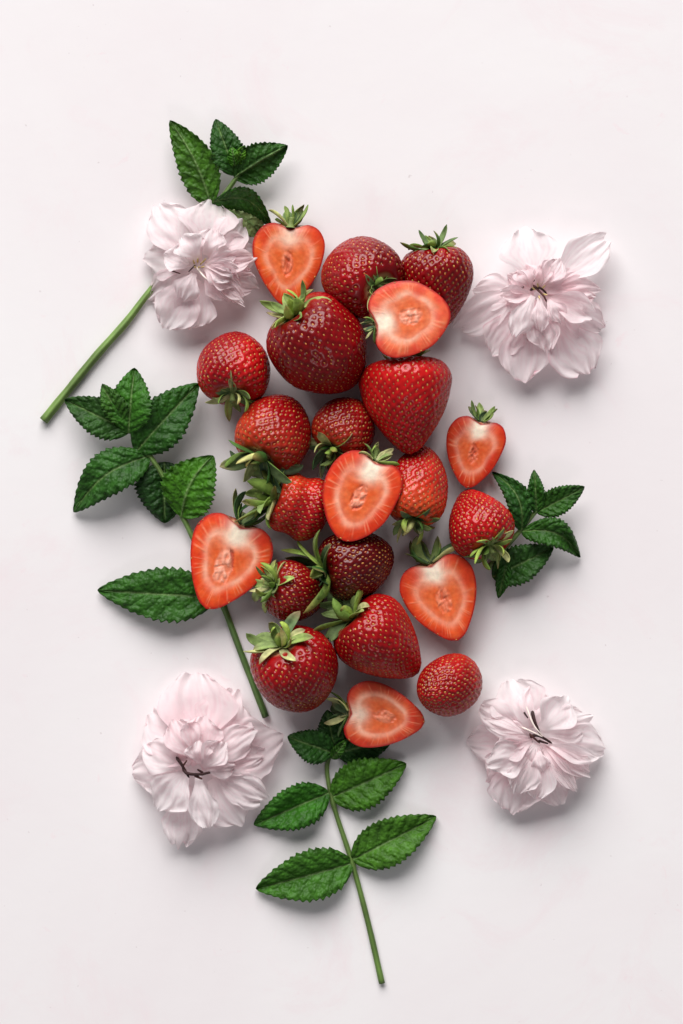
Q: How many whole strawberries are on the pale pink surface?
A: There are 15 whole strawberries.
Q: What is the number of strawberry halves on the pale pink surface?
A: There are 7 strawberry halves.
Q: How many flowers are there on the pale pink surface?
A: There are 4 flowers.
